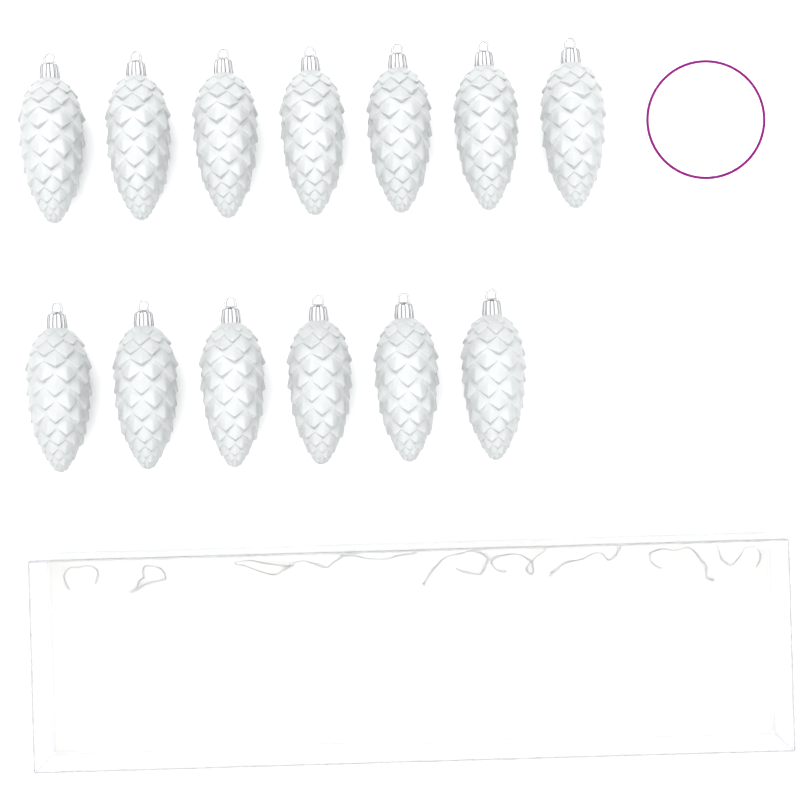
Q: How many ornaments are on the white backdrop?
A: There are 13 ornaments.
